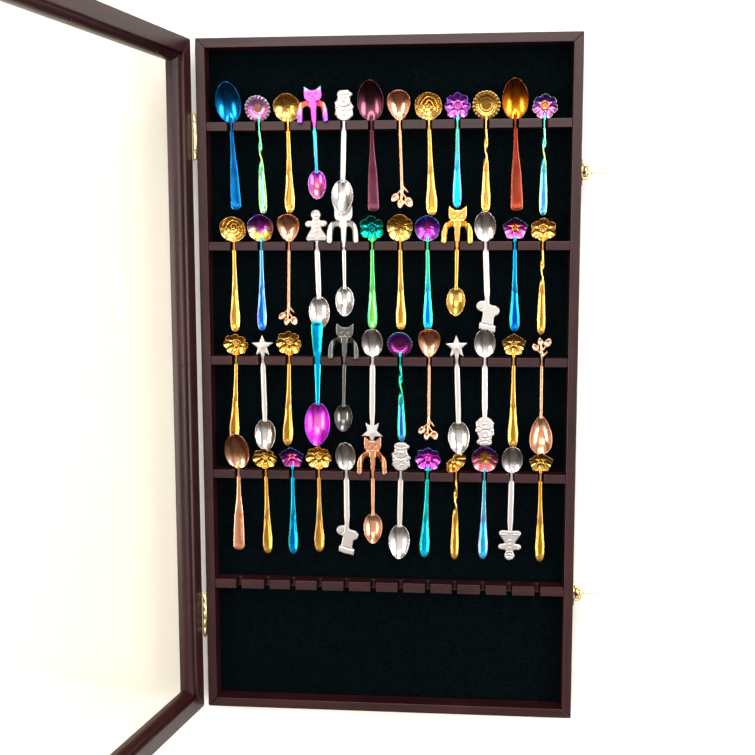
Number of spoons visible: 48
